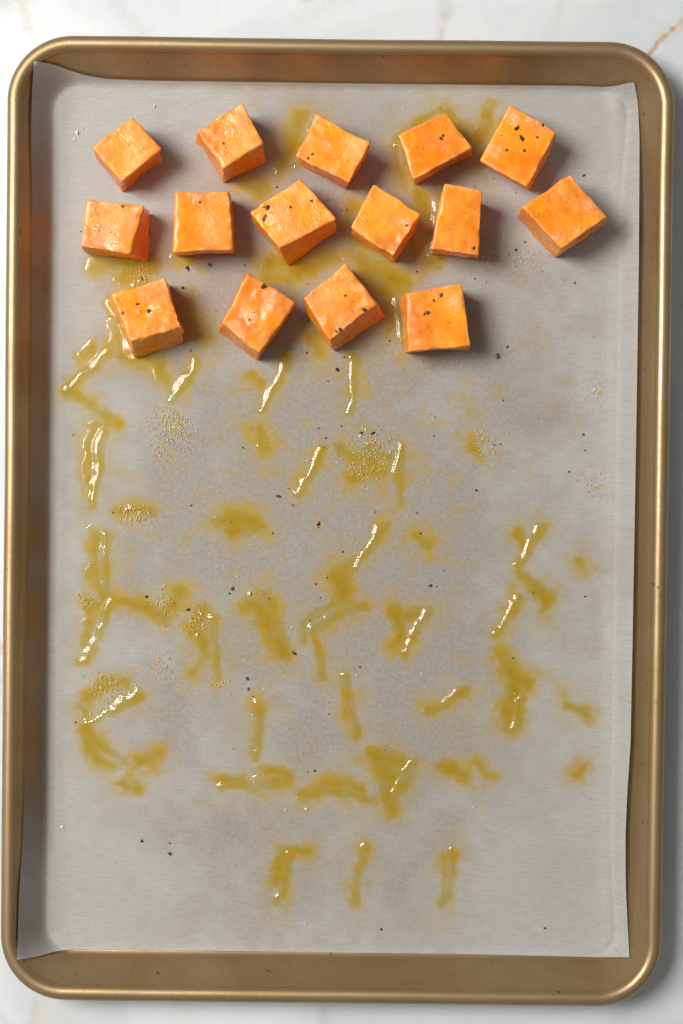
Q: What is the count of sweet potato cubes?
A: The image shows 15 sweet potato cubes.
